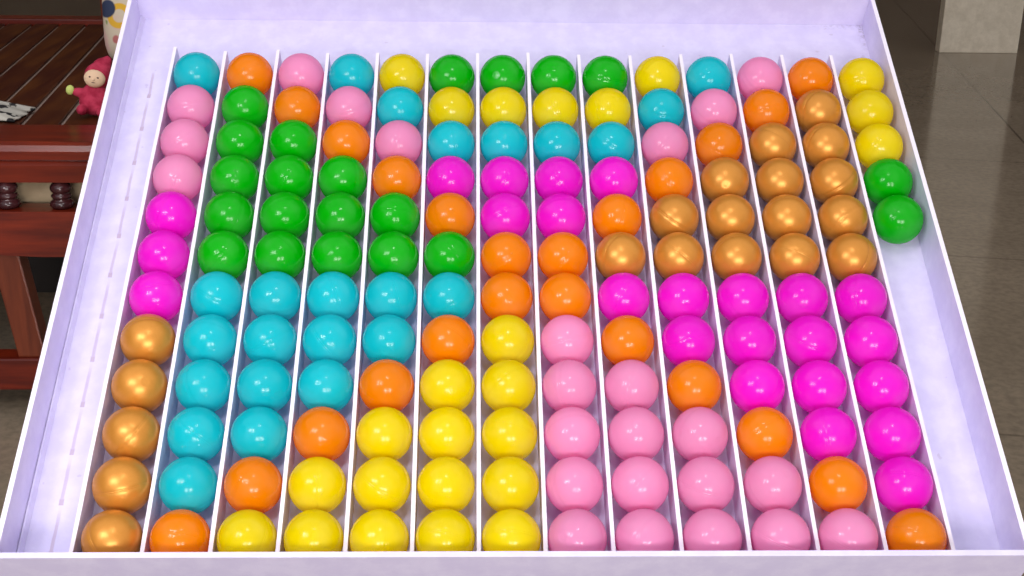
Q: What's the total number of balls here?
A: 161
